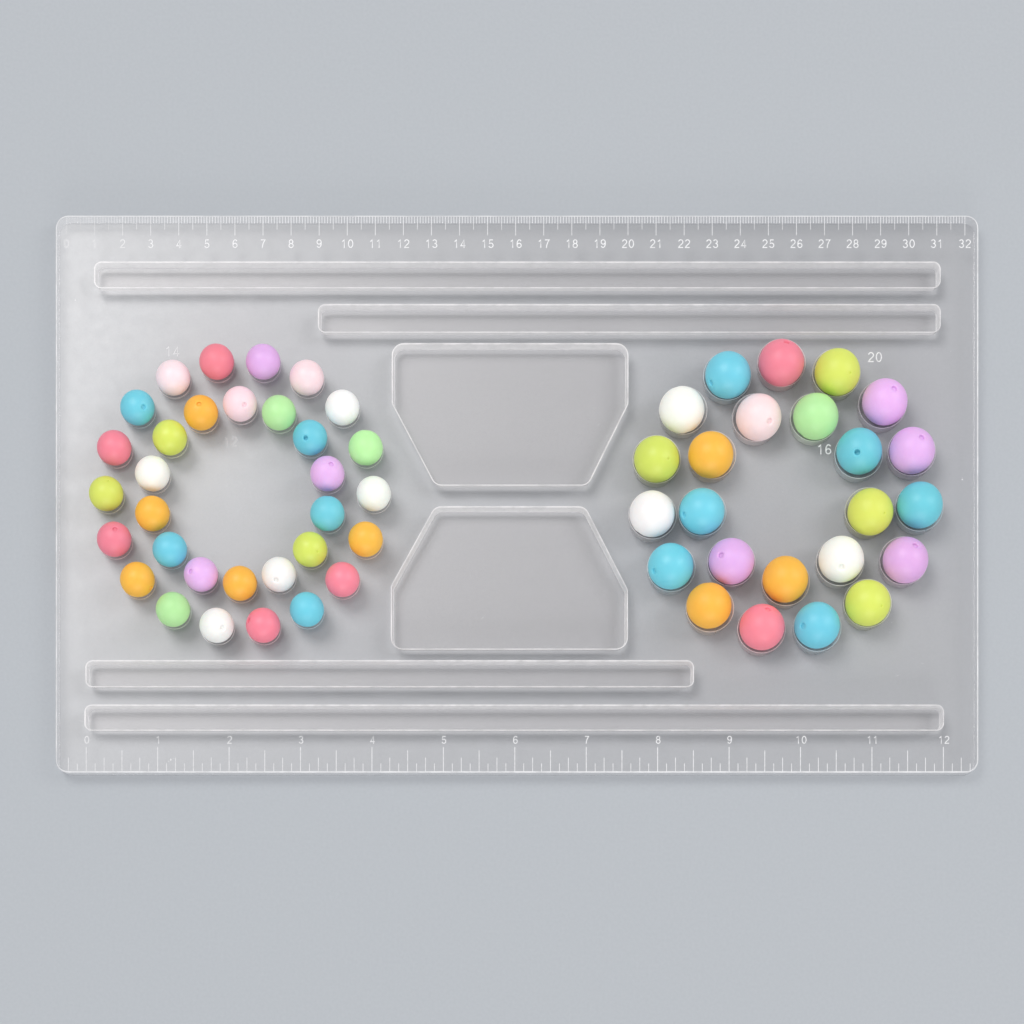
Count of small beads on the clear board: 32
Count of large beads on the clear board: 24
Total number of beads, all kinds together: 56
